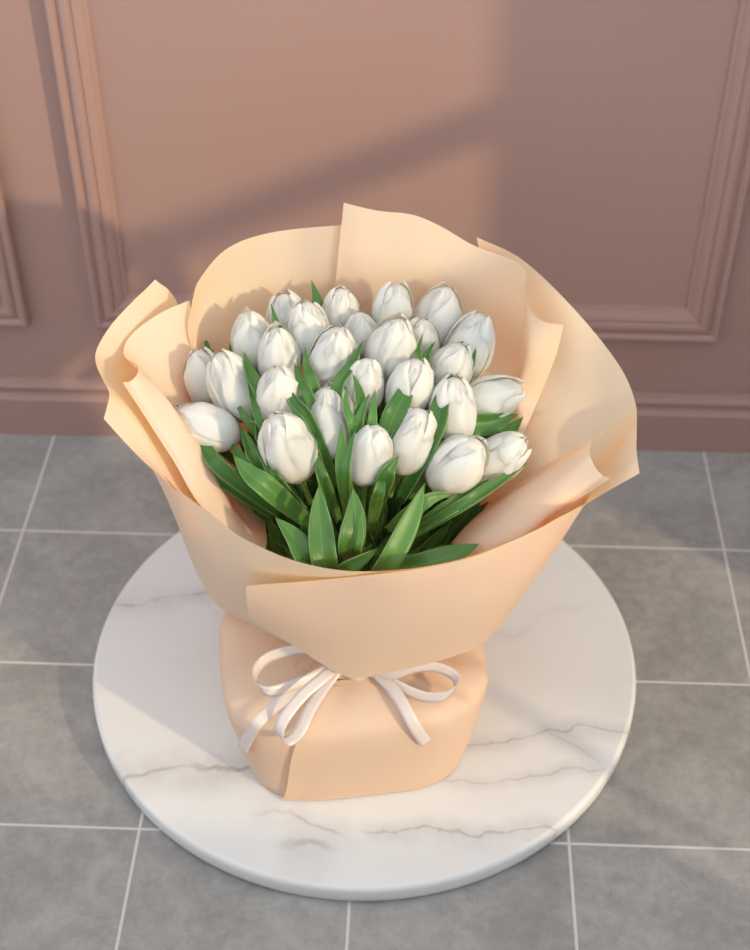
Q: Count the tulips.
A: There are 27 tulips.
